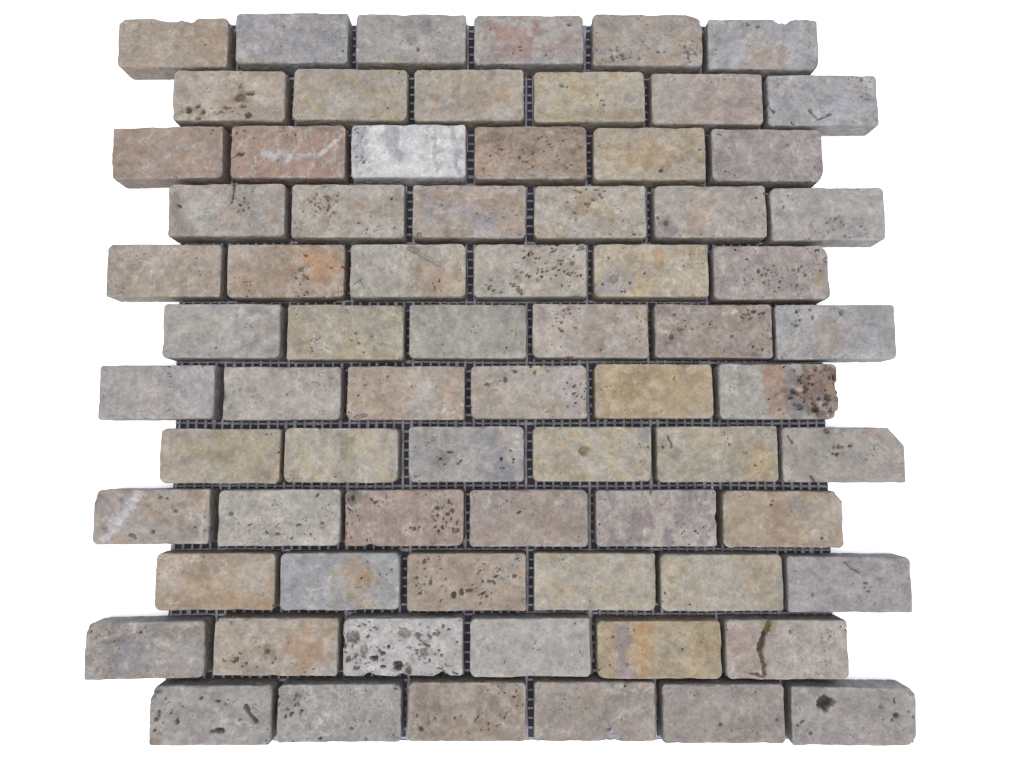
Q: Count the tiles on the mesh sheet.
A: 72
